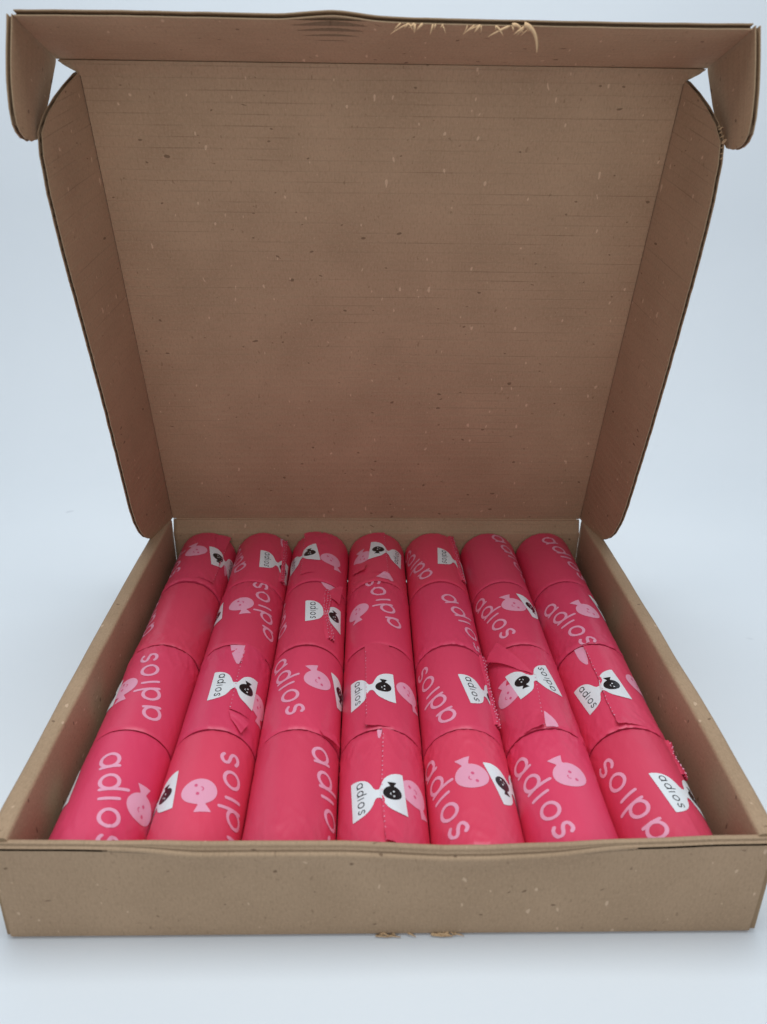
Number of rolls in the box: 28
